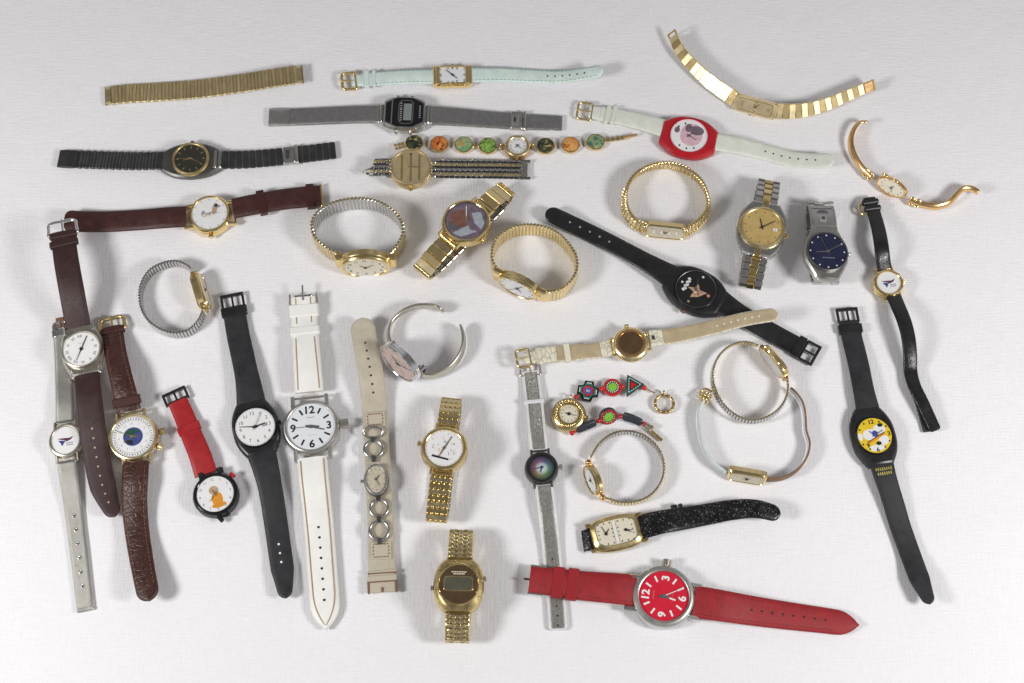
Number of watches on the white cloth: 37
